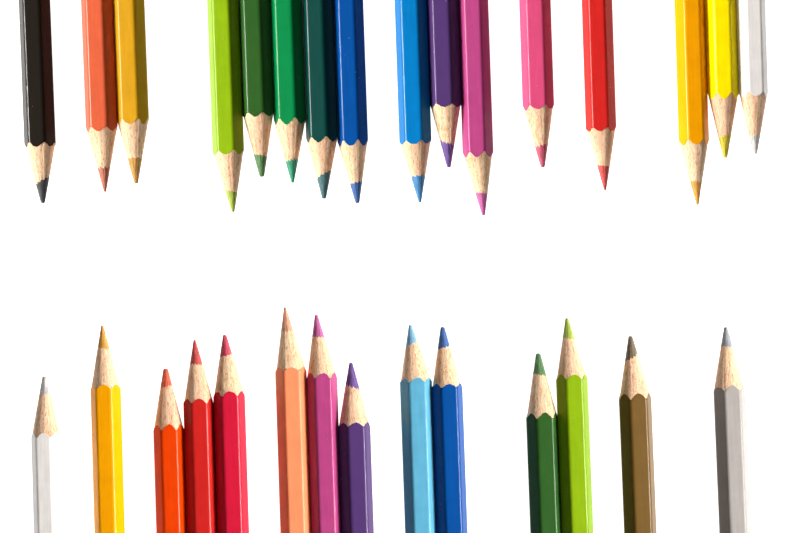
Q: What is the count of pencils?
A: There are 30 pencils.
